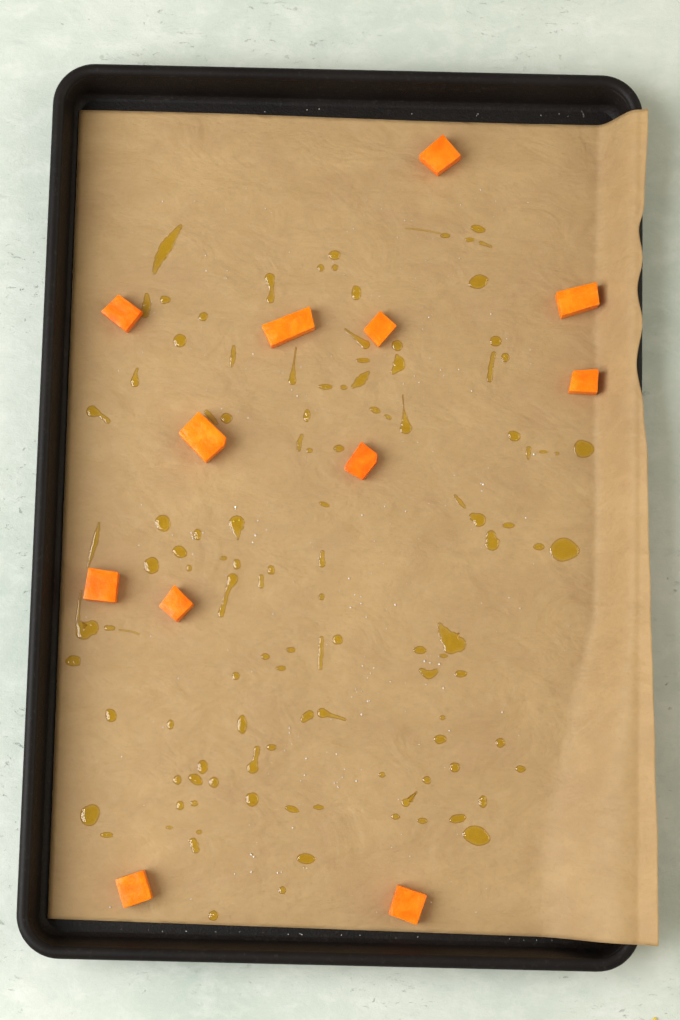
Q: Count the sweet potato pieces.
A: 12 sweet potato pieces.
